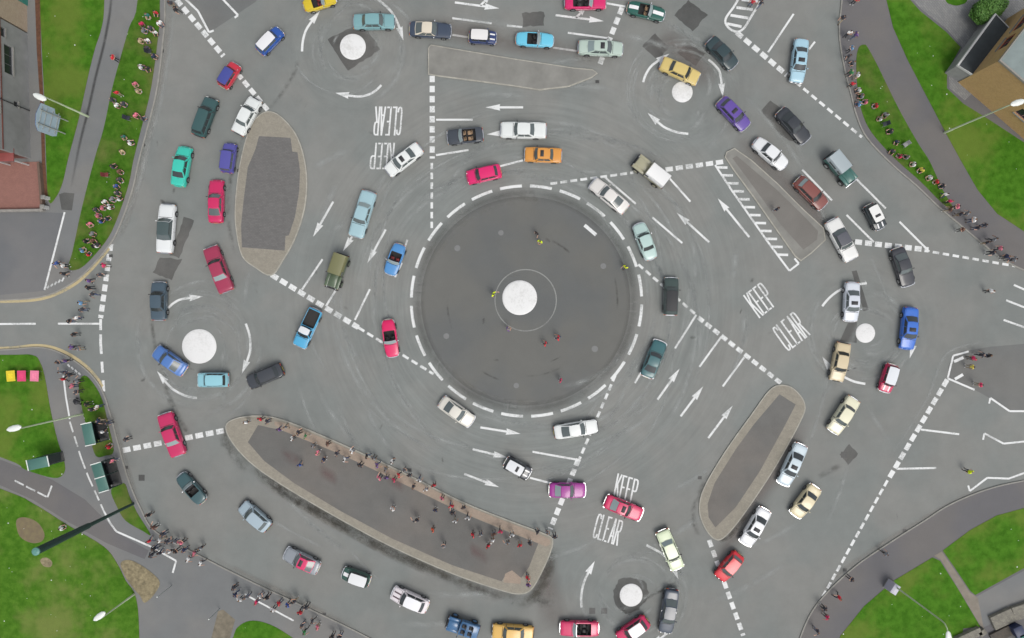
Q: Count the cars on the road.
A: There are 73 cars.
